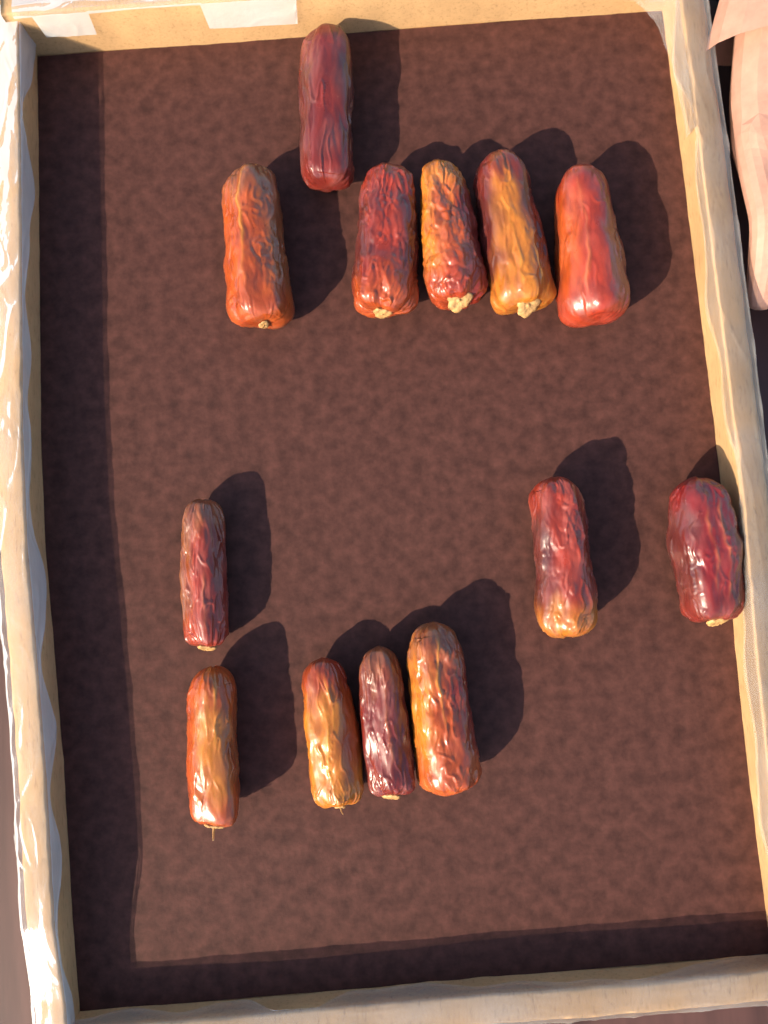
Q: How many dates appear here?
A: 13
